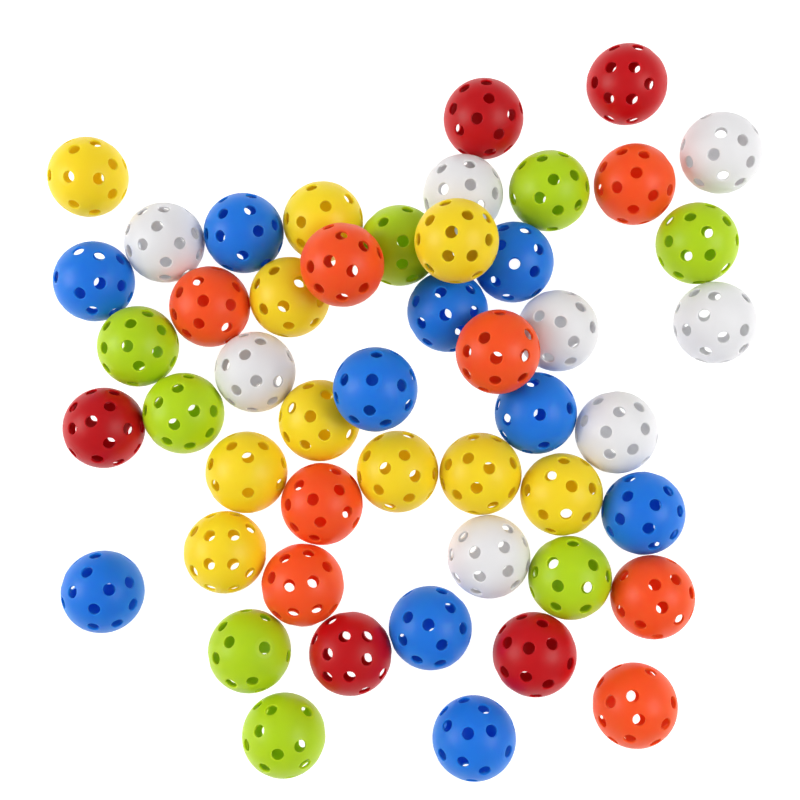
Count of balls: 49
